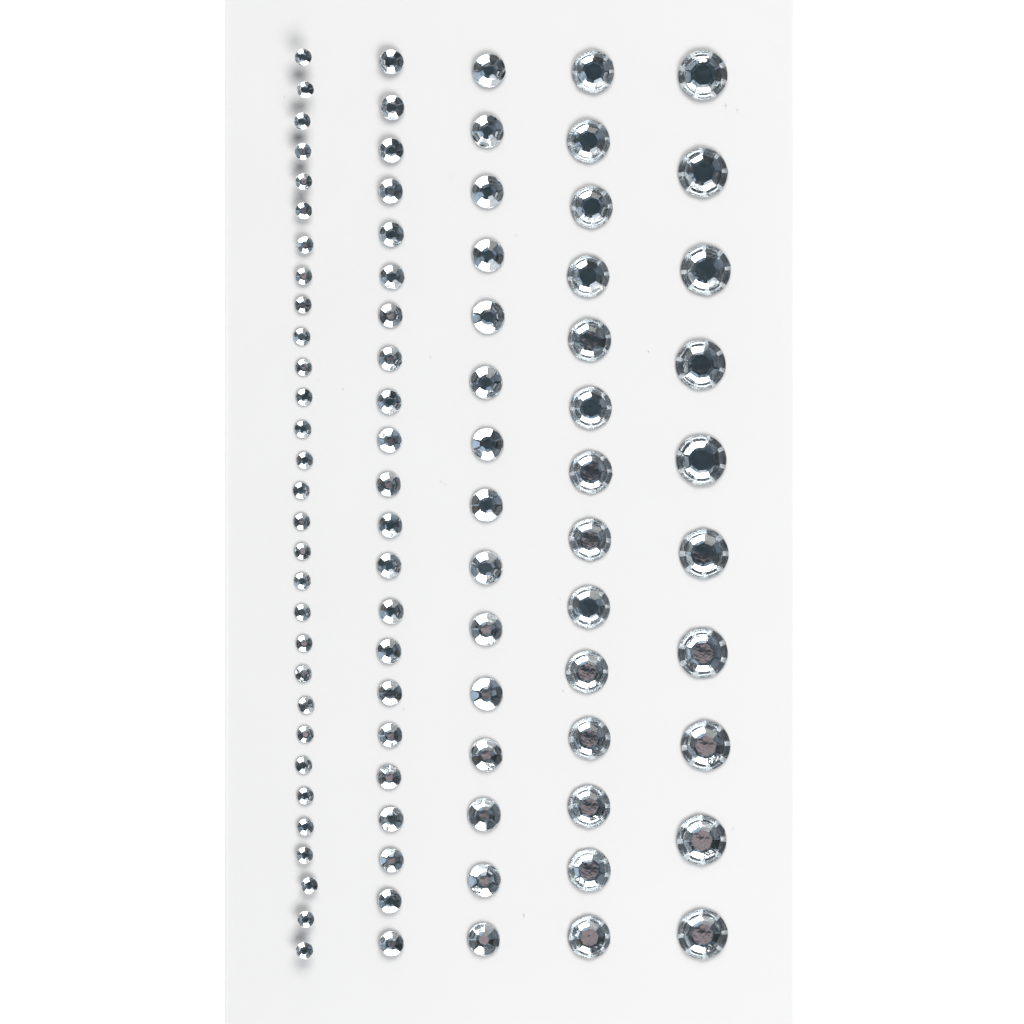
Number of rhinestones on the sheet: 91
